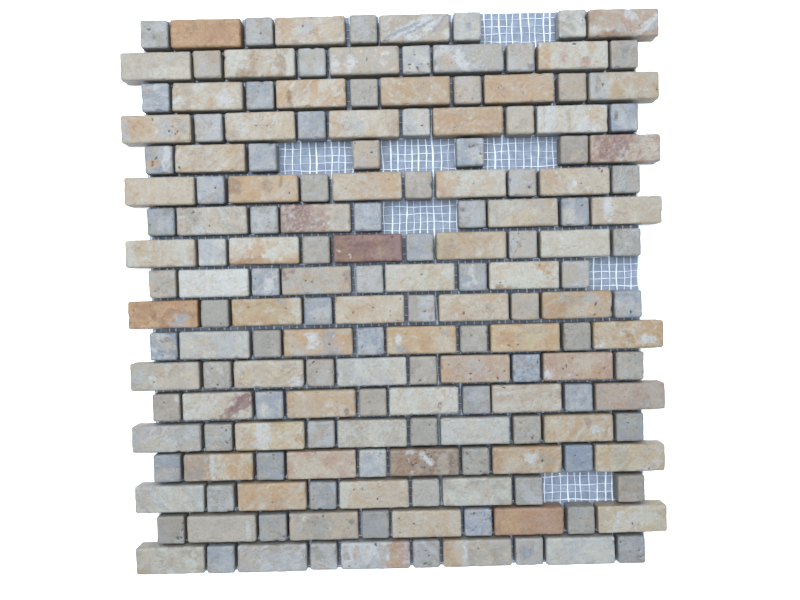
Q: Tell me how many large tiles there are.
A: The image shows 83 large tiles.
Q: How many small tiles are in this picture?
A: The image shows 90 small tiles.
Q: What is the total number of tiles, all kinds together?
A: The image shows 173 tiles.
